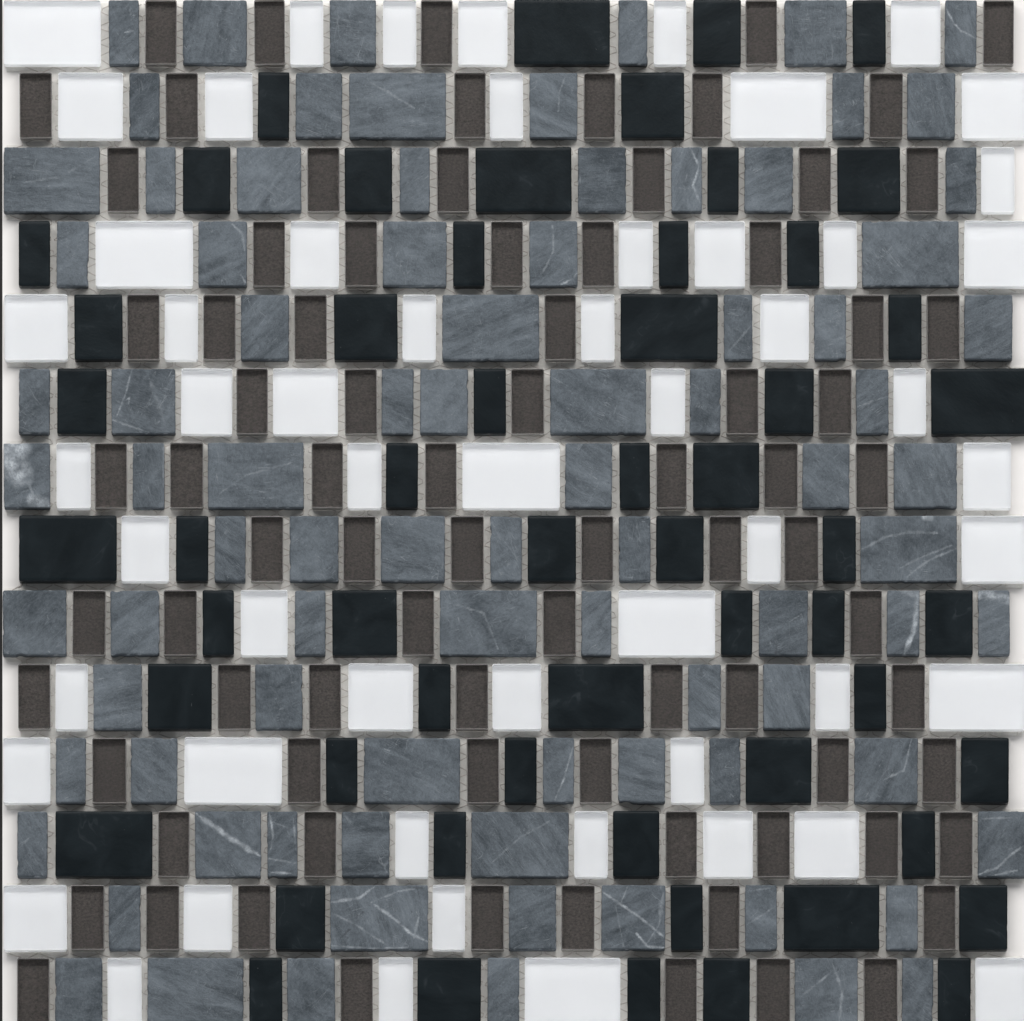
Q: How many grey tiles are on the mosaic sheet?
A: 86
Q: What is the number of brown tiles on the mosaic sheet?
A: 82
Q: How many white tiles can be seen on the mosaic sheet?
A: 55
